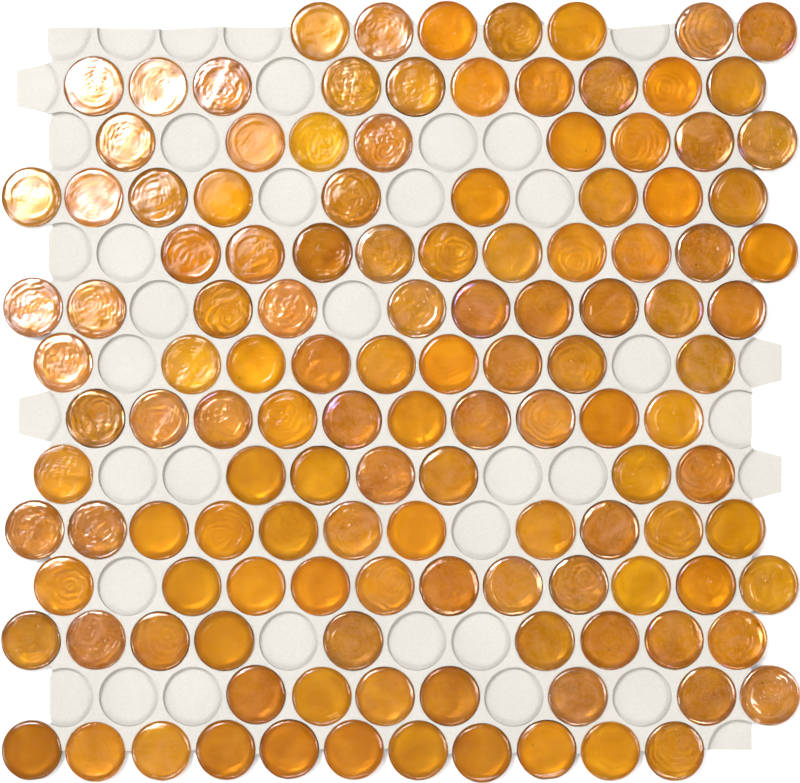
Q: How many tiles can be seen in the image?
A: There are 129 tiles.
